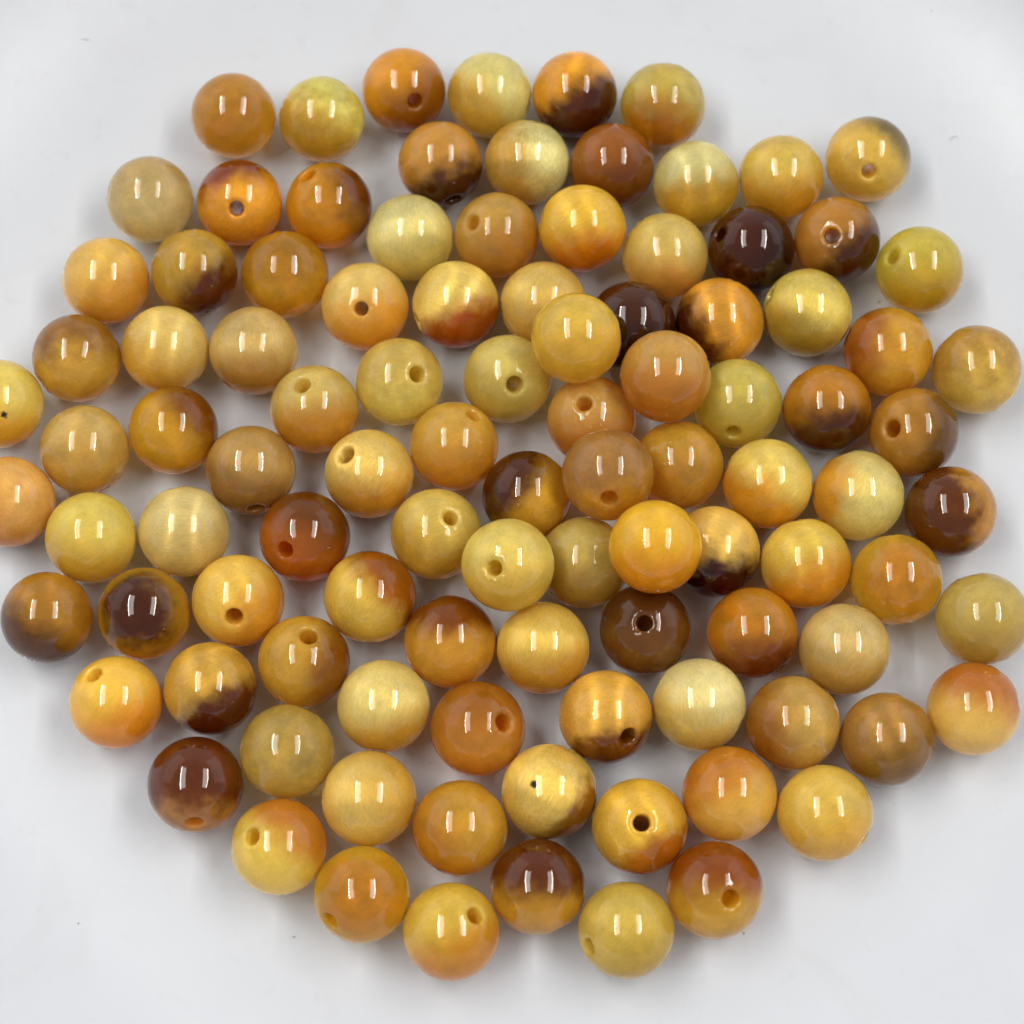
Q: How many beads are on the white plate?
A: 102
